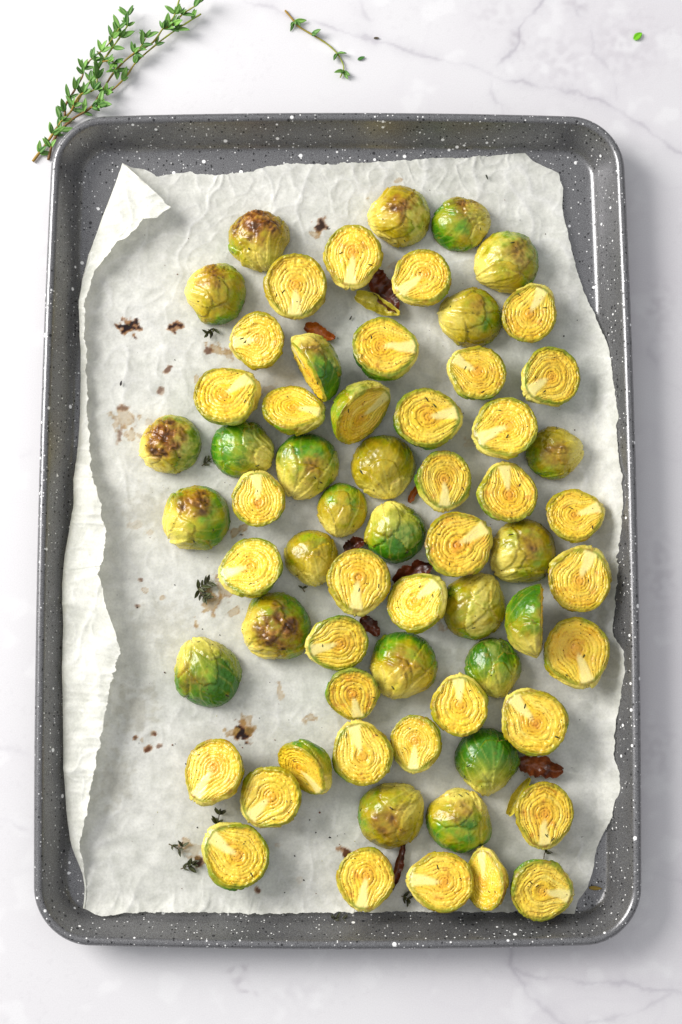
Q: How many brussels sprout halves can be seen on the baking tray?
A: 64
